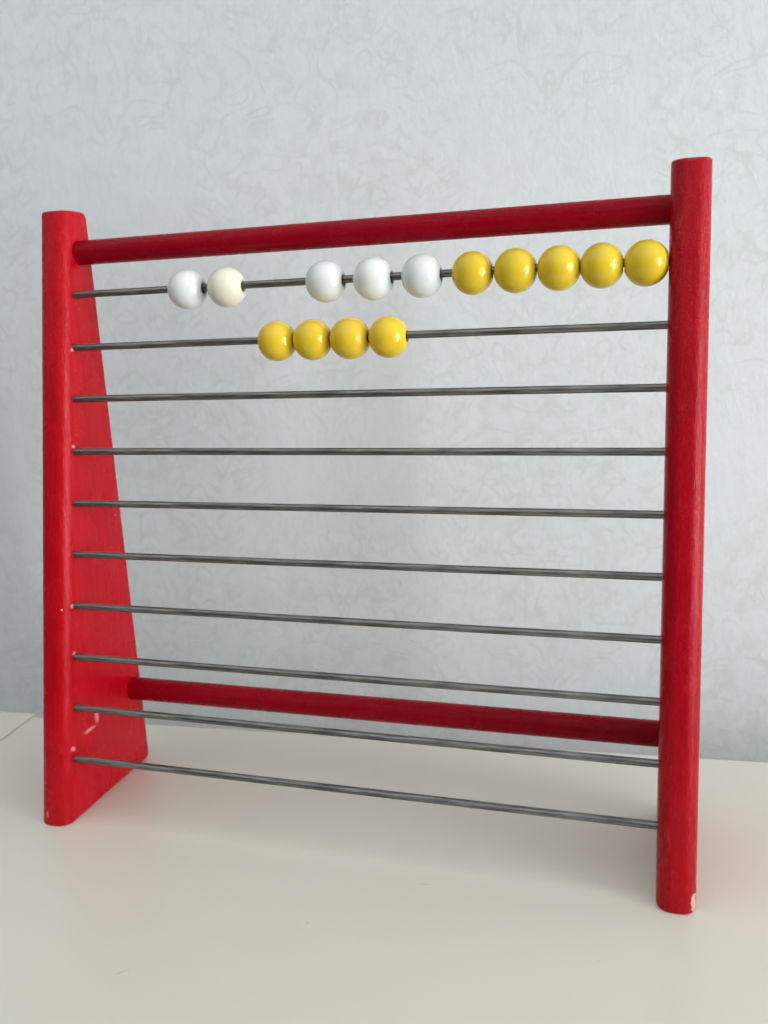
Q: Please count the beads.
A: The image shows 14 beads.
